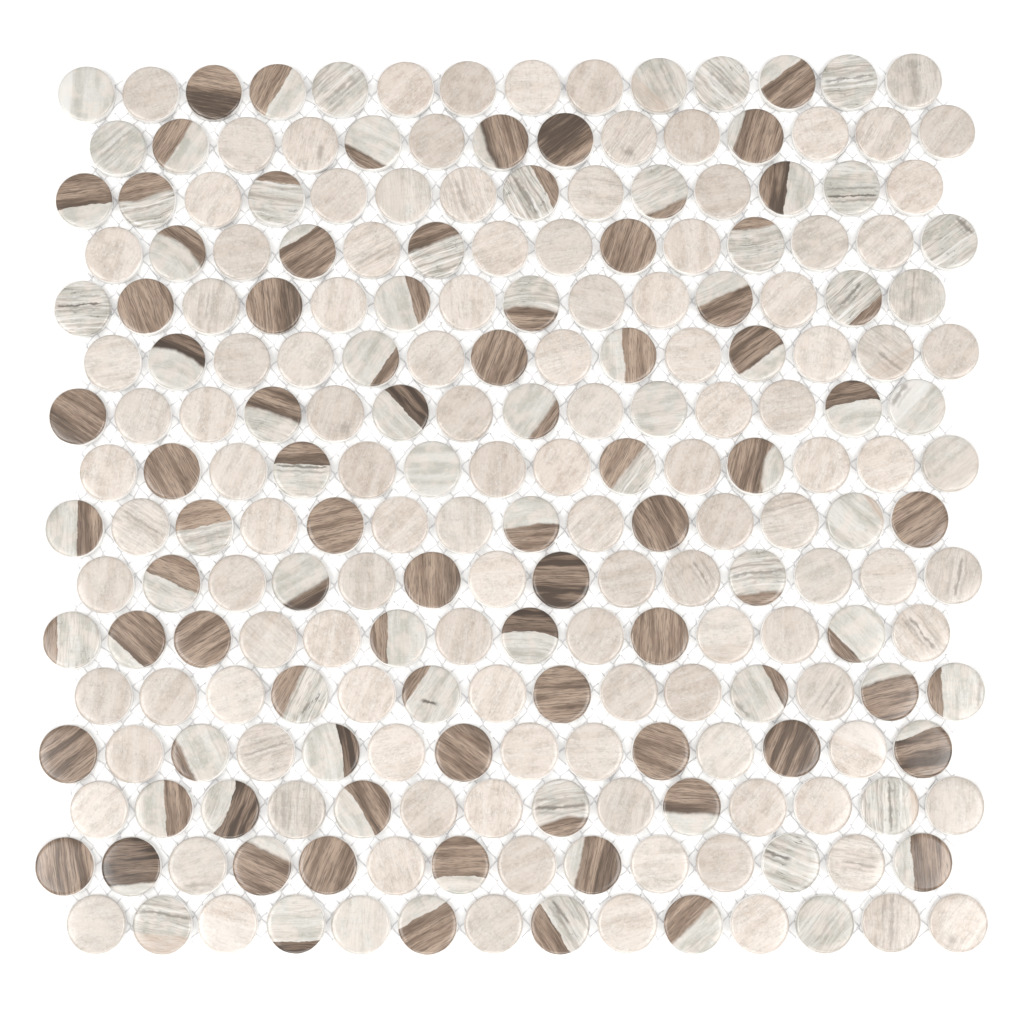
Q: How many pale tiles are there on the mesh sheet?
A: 138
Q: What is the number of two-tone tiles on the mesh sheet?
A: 64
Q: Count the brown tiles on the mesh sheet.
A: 22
